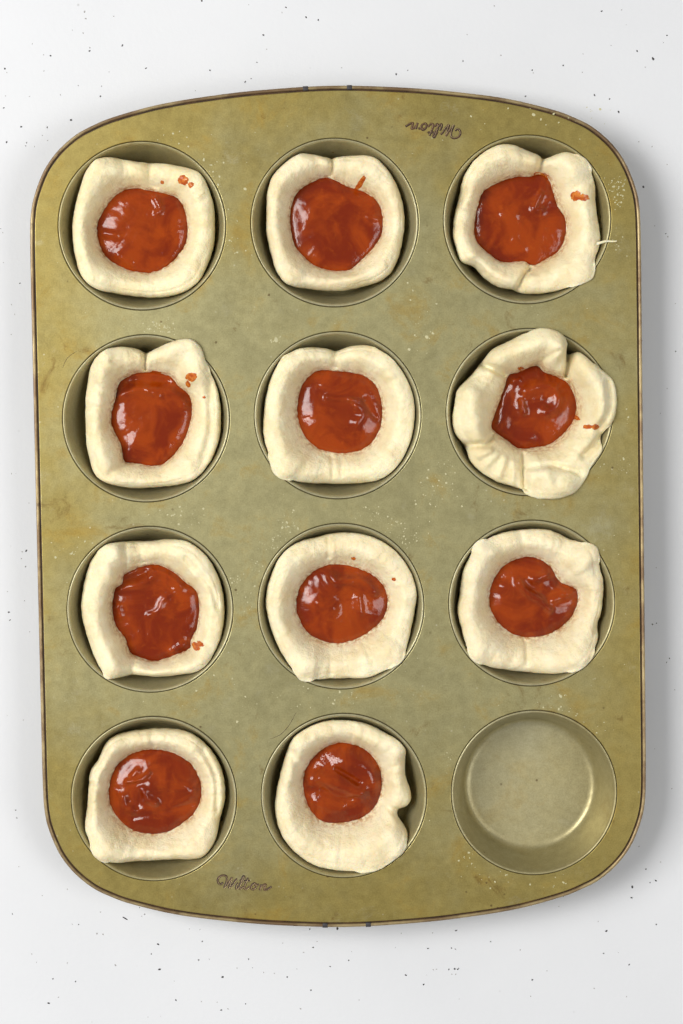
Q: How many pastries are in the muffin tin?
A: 11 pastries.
